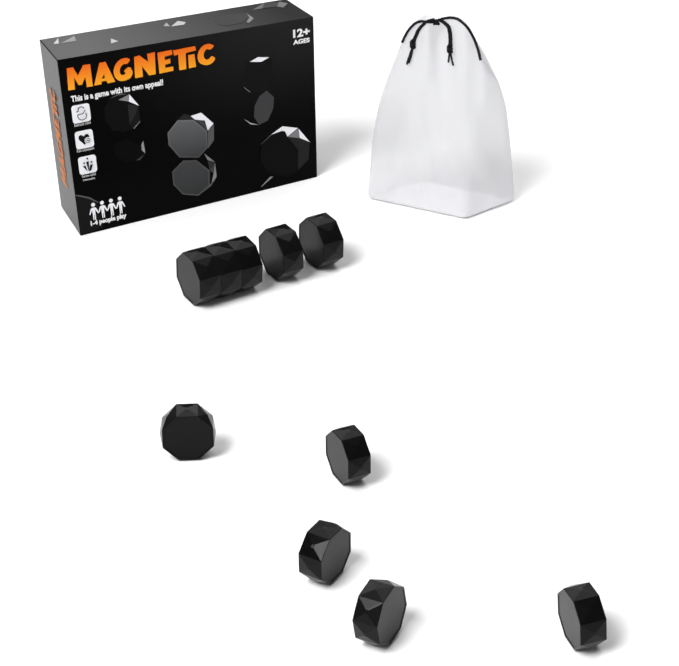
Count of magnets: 10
